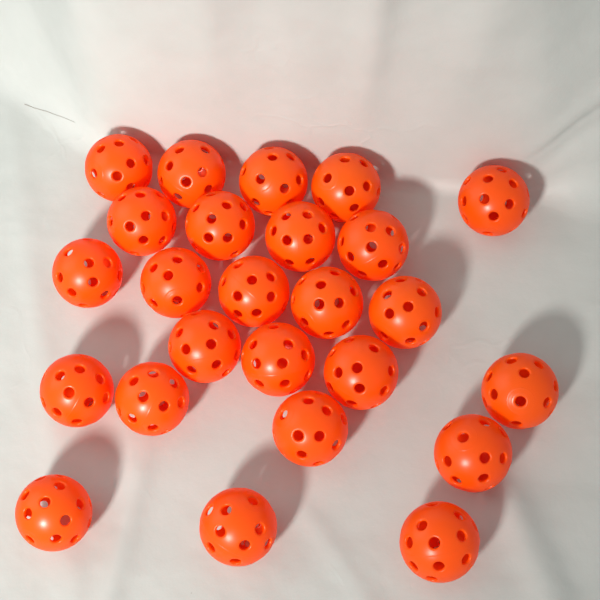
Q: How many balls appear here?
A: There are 25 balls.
